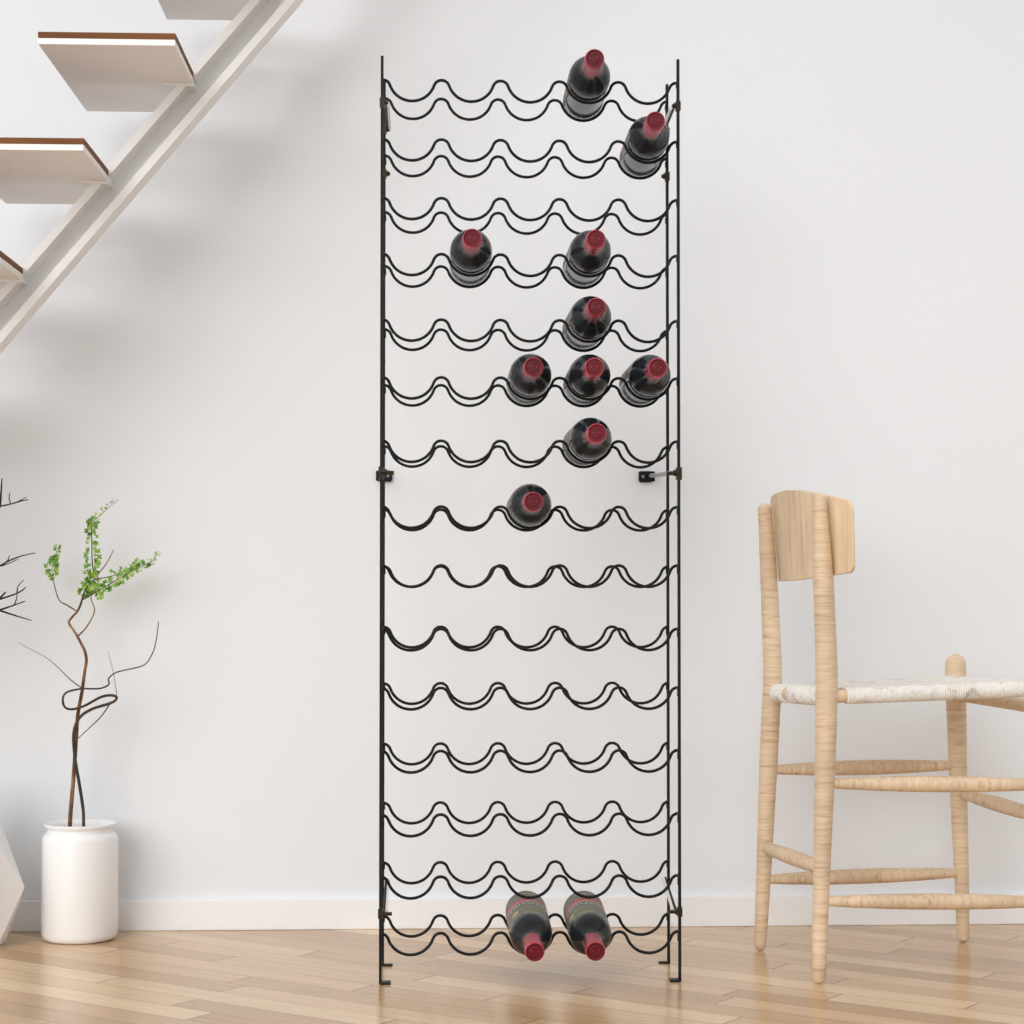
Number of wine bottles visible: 12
